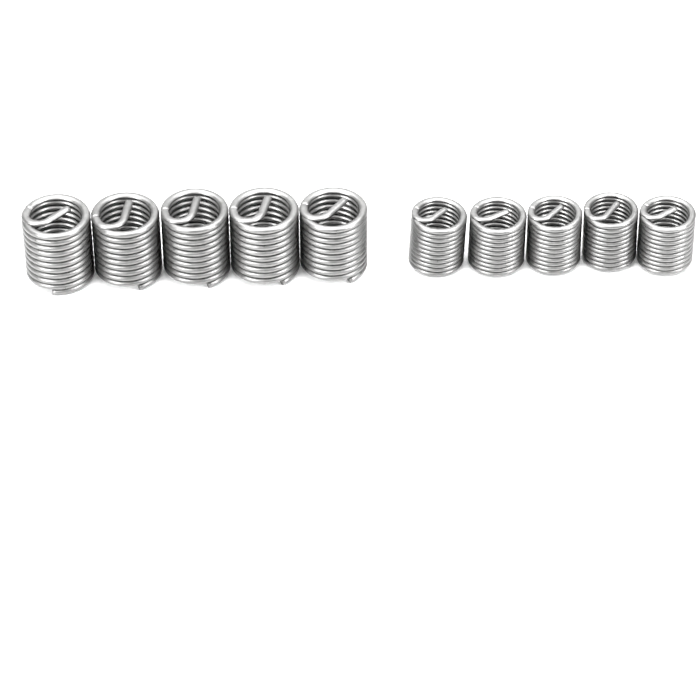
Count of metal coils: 10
